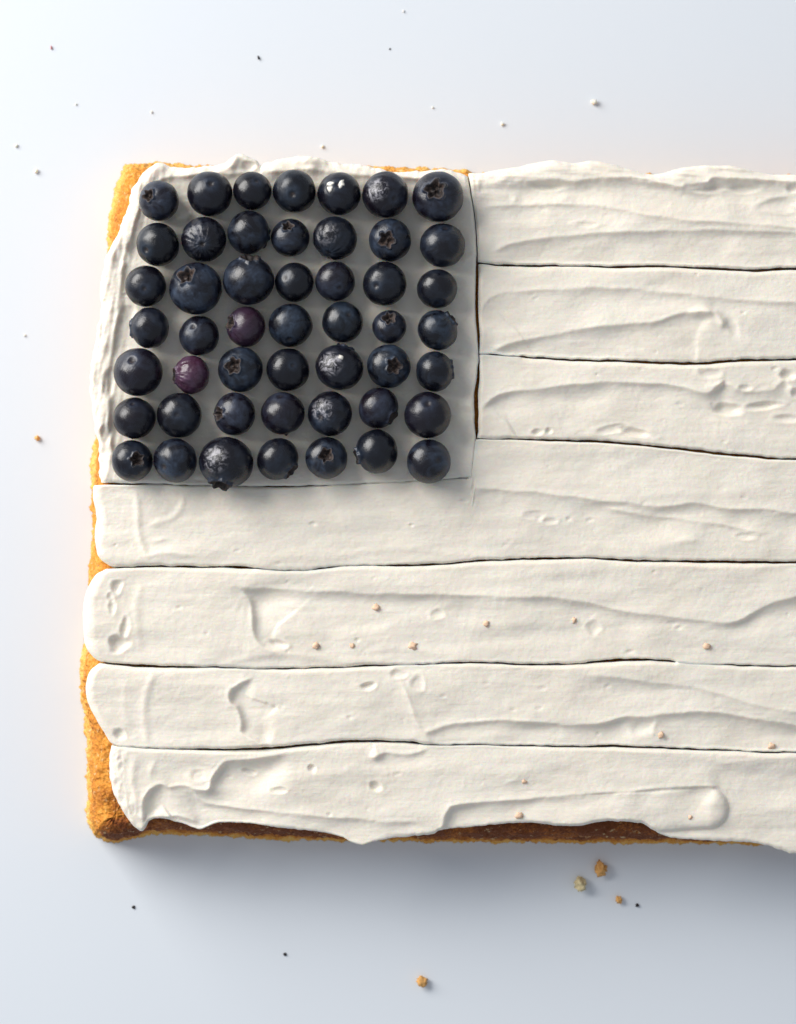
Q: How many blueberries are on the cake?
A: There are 49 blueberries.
